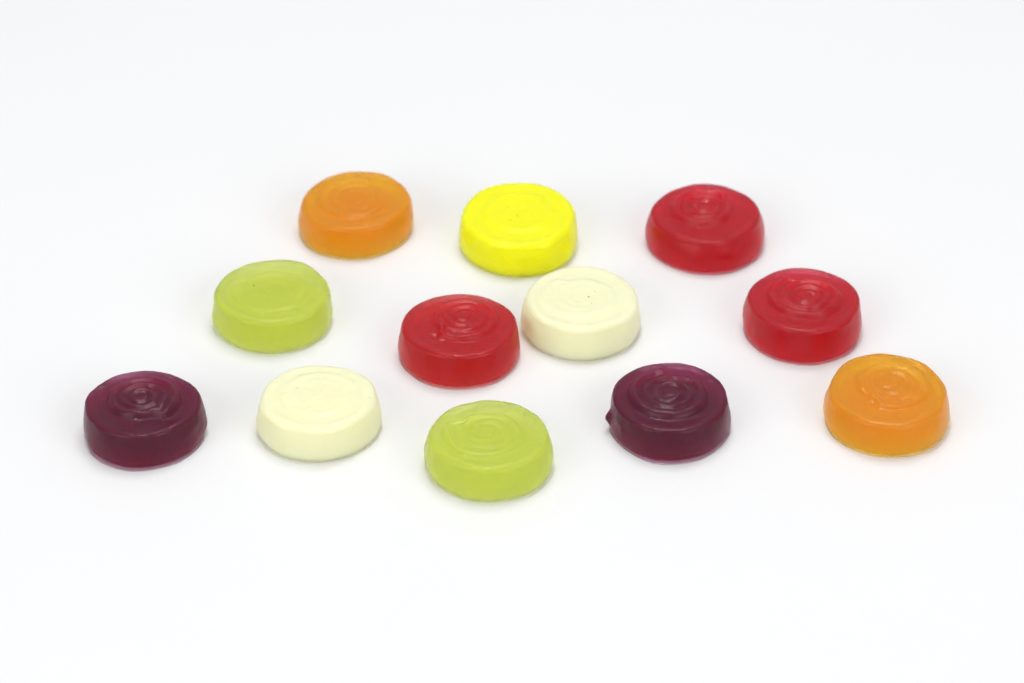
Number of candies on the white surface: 12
